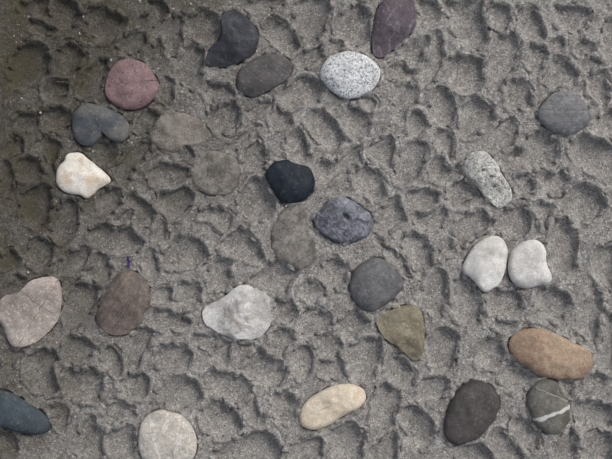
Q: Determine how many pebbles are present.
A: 27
